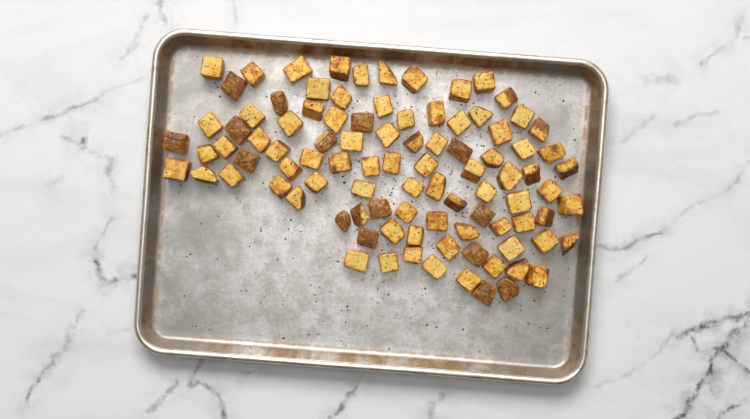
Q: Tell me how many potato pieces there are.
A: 96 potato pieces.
